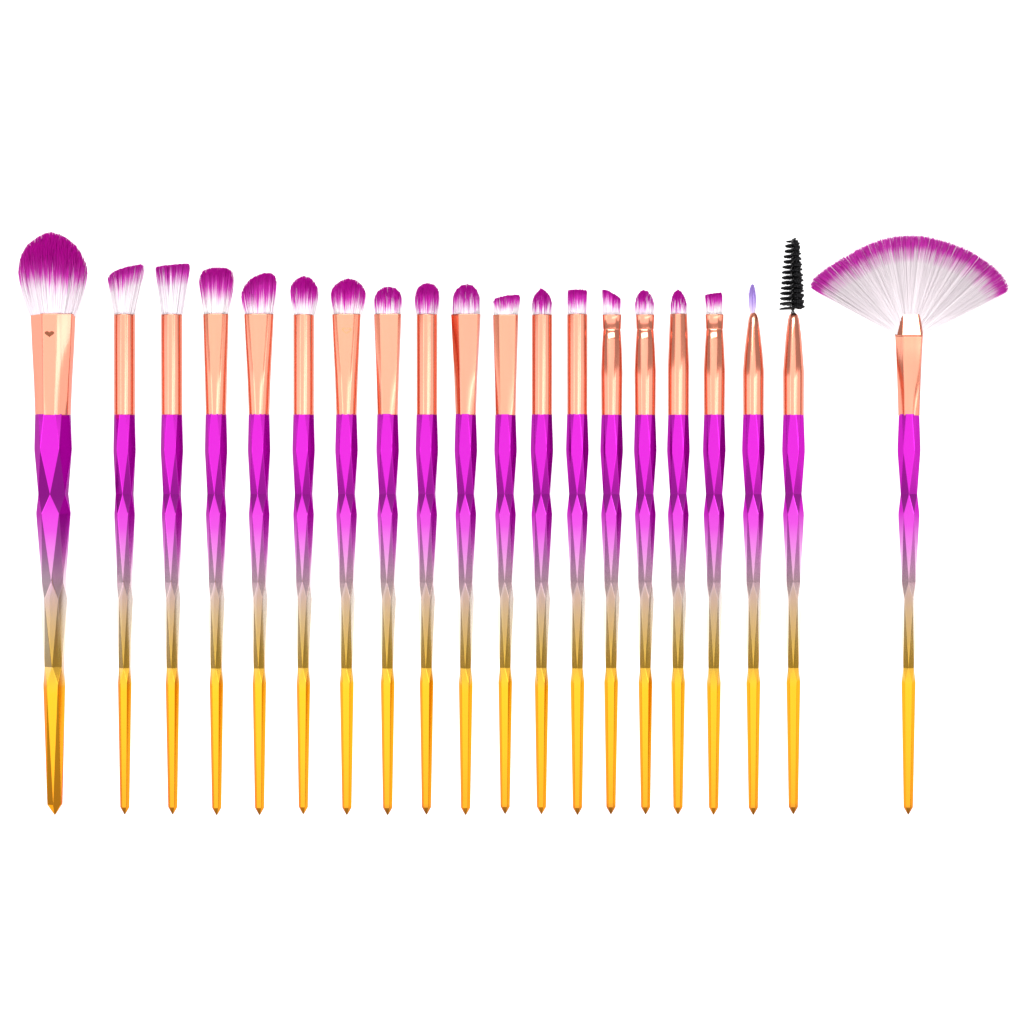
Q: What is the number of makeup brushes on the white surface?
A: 20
